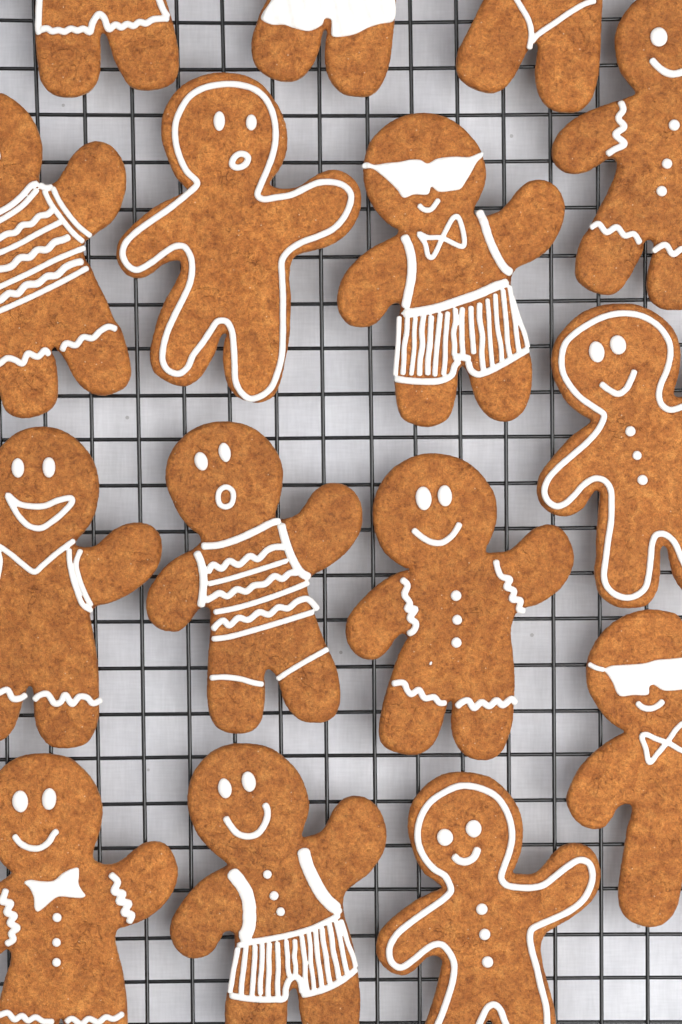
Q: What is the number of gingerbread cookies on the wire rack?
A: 15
